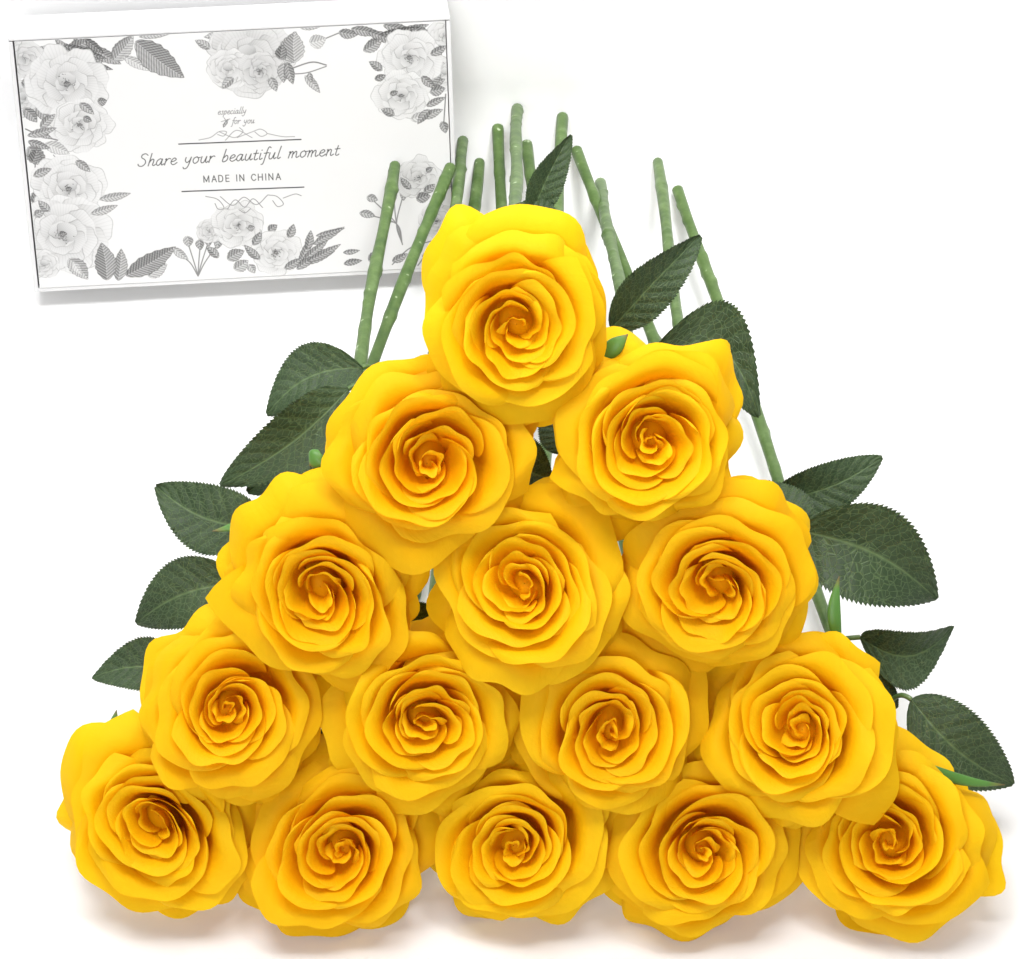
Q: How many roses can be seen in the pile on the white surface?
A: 15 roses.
